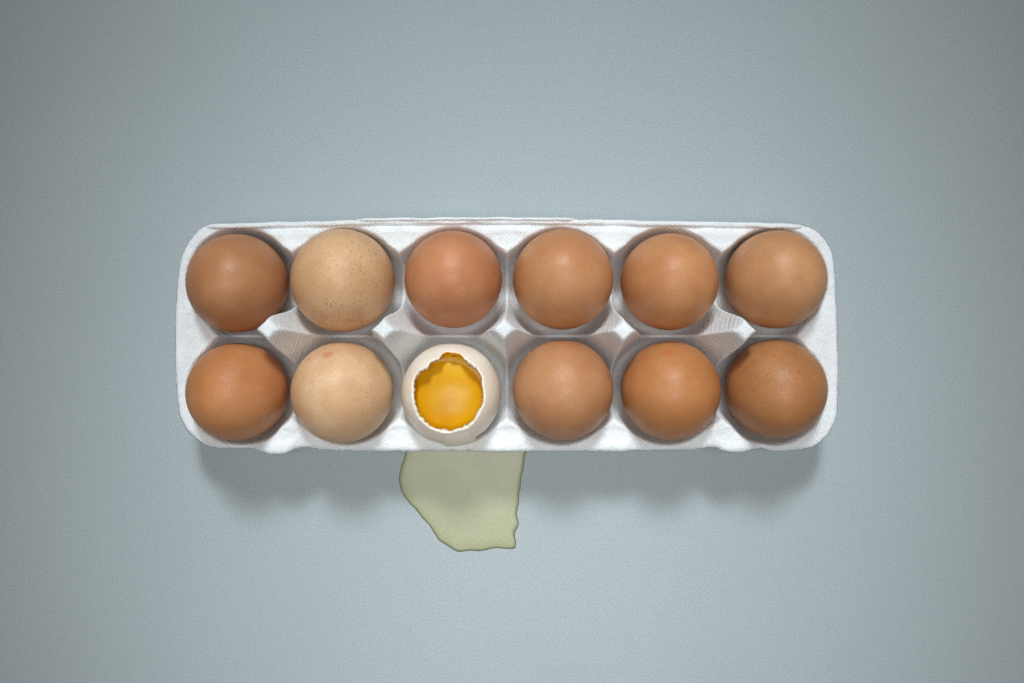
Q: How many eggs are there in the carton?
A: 12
